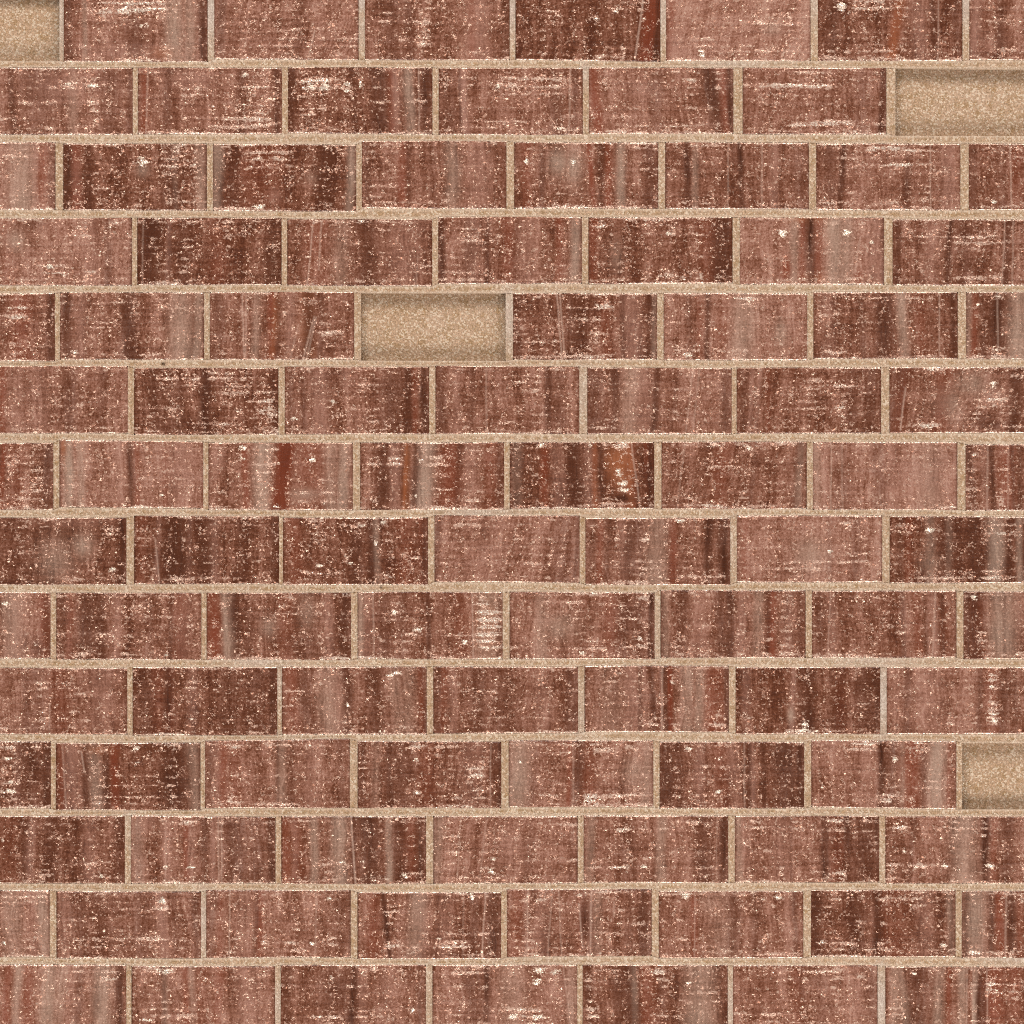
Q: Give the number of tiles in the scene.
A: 101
